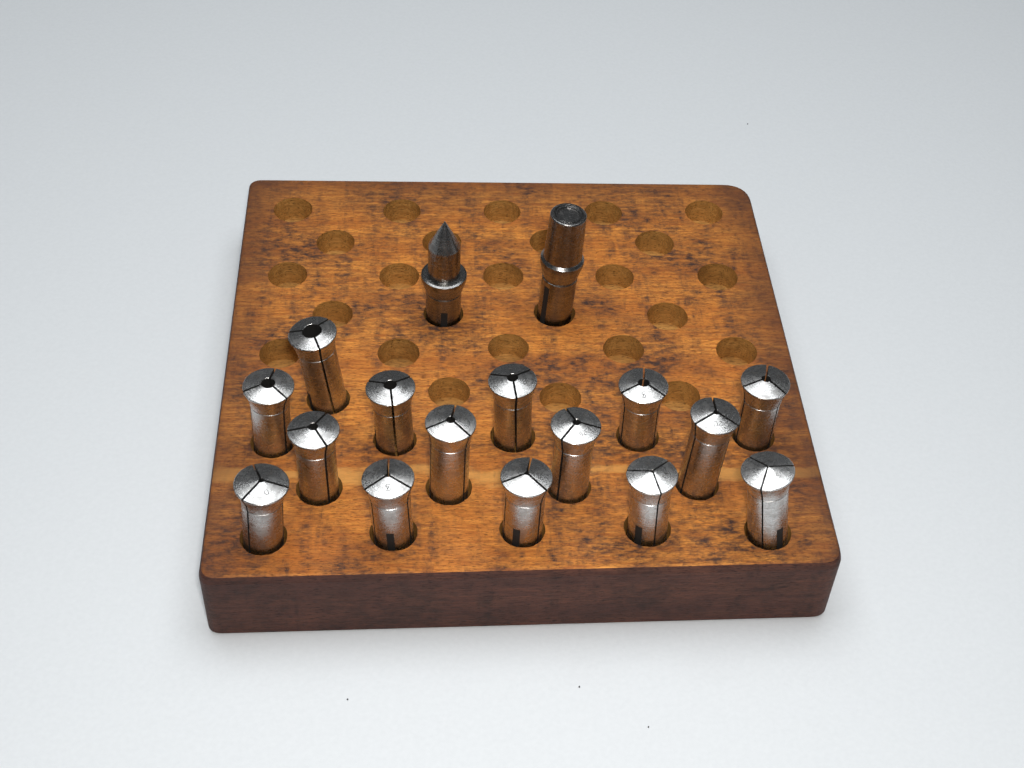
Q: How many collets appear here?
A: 15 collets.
